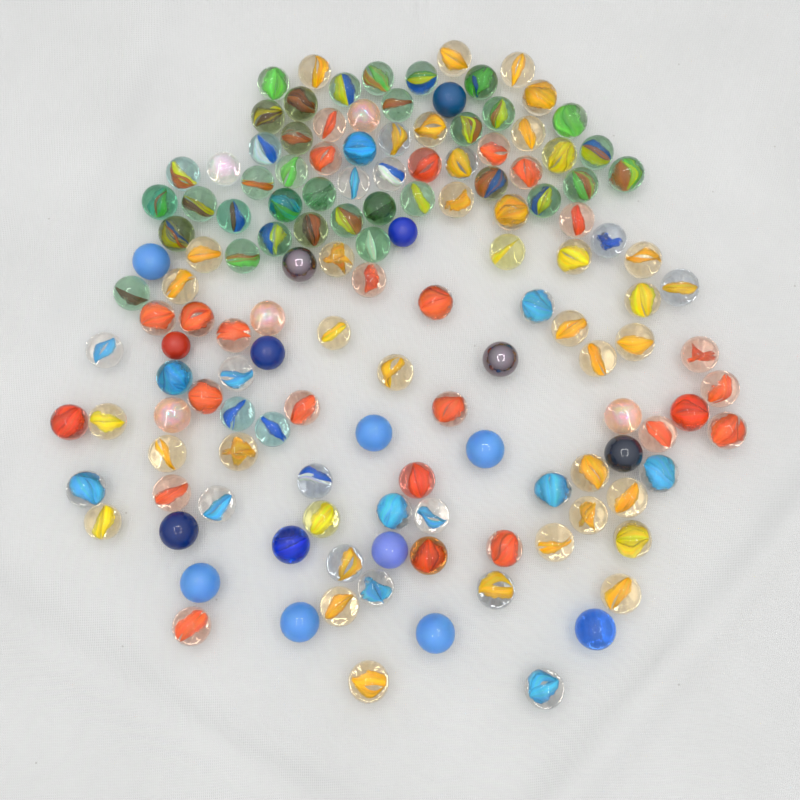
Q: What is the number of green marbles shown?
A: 34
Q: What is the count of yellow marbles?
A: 39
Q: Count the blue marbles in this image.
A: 33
